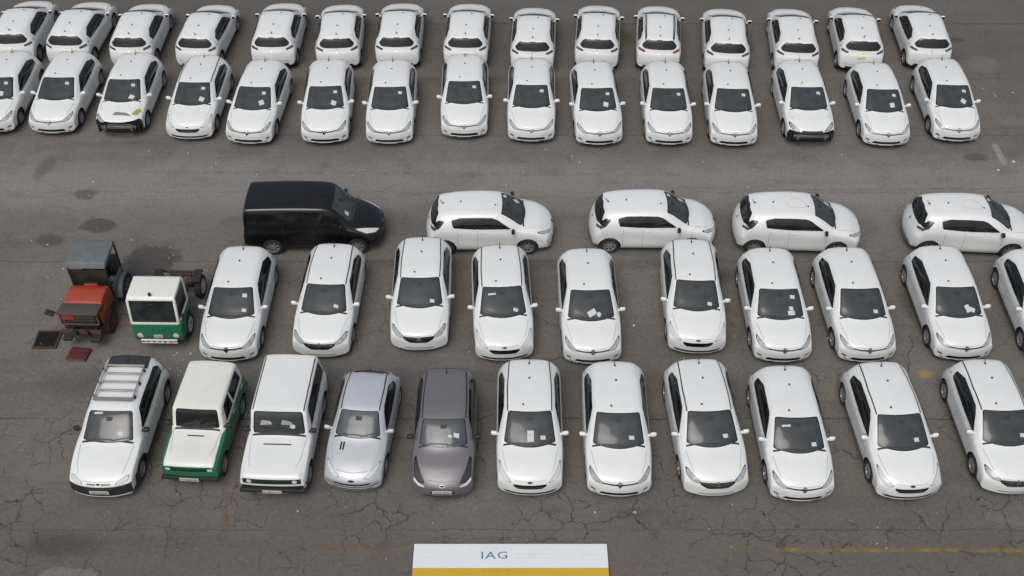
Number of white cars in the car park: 52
